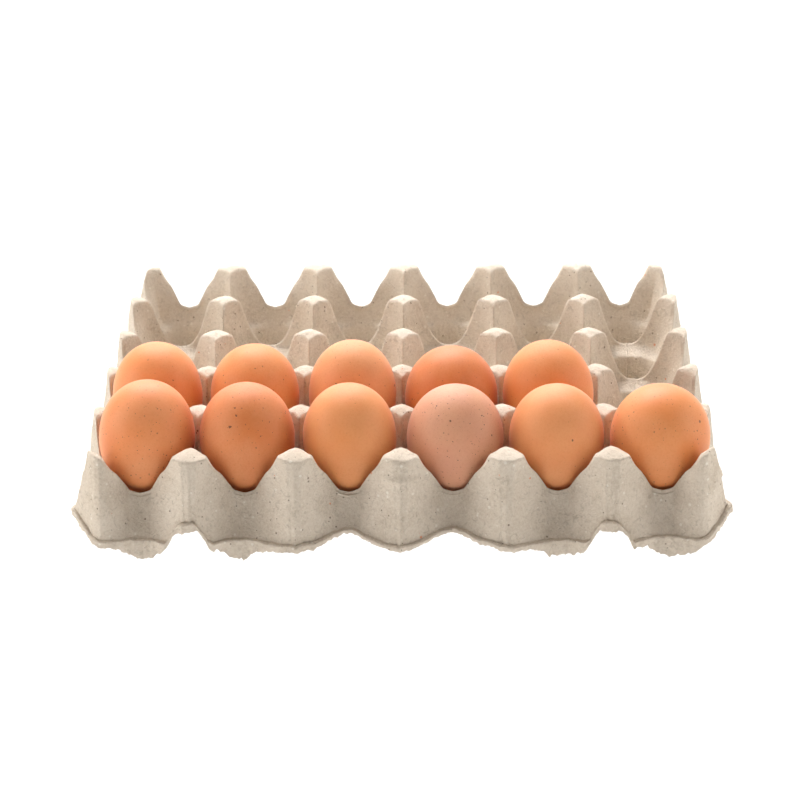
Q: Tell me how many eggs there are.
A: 11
